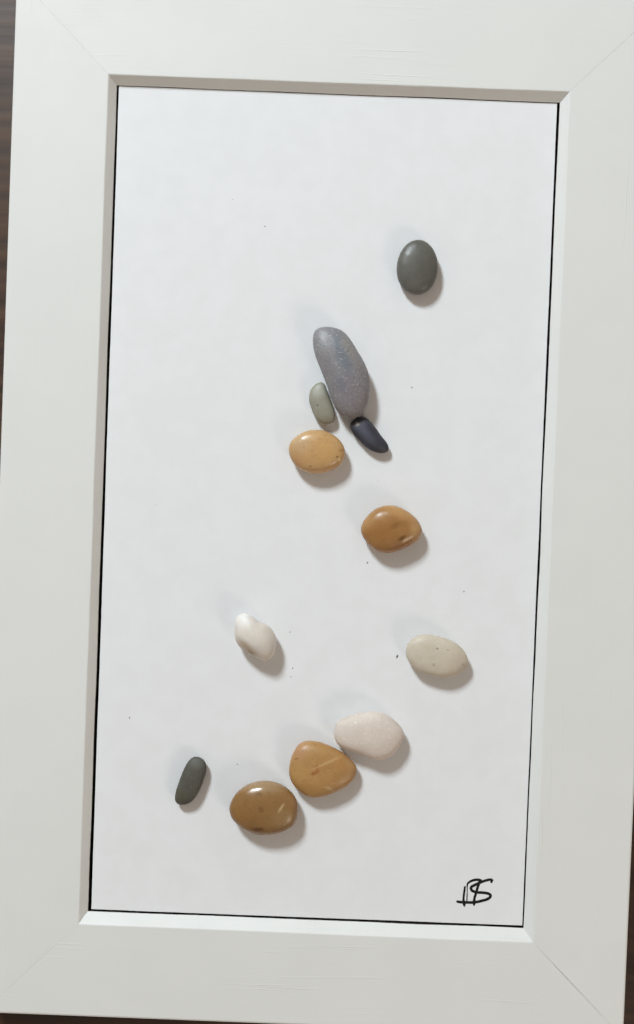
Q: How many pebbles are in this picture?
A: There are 12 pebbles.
